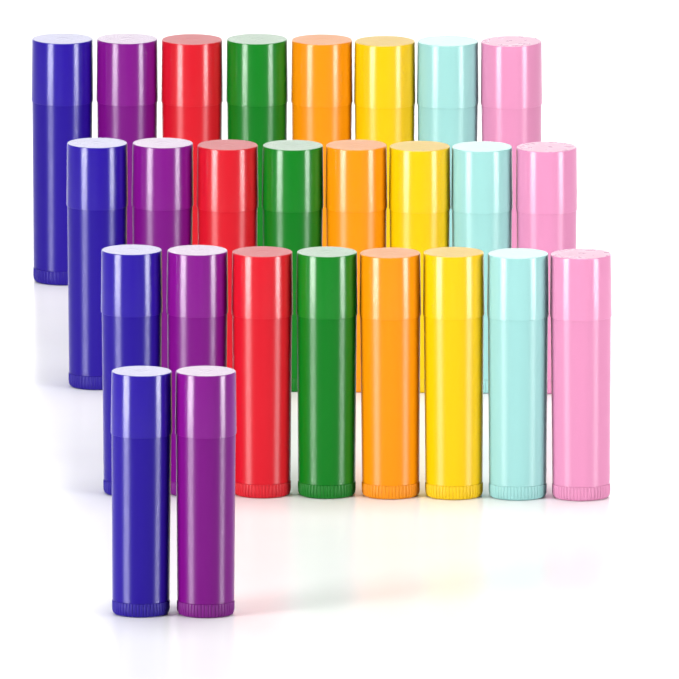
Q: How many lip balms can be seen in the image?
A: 26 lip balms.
